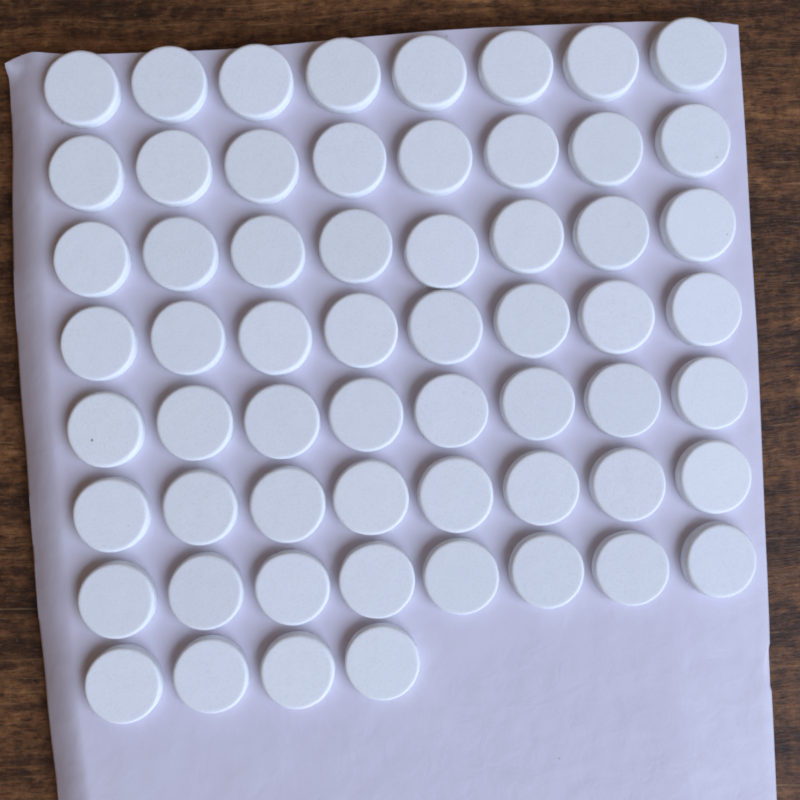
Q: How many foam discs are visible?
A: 60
